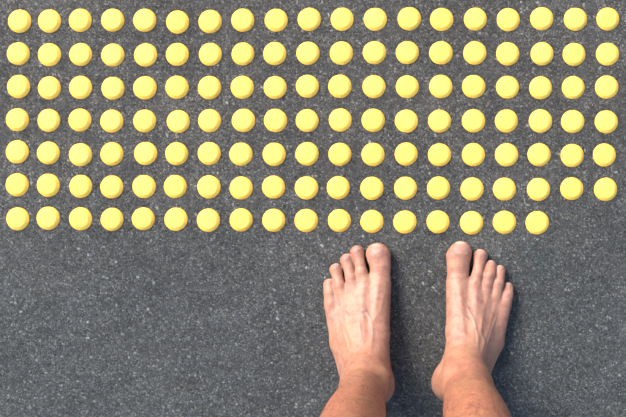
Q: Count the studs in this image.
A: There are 131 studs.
